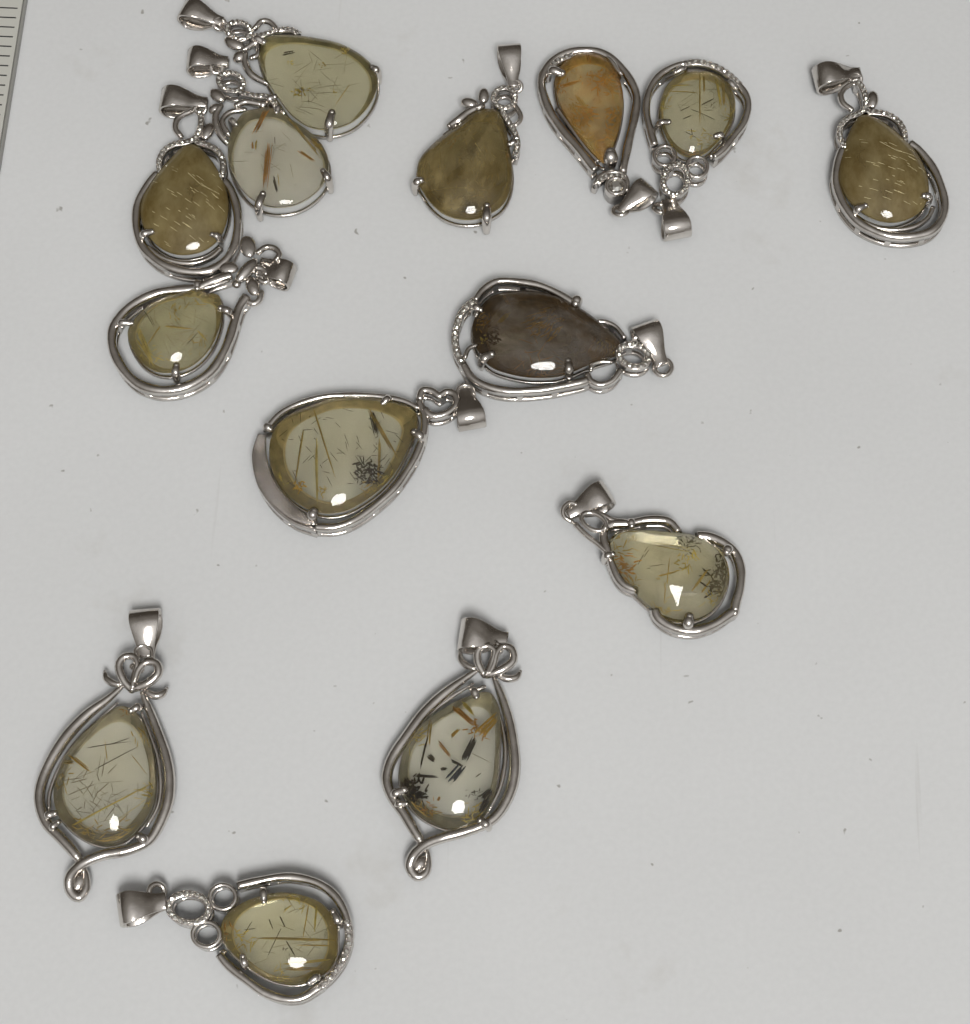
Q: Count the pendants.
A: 14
